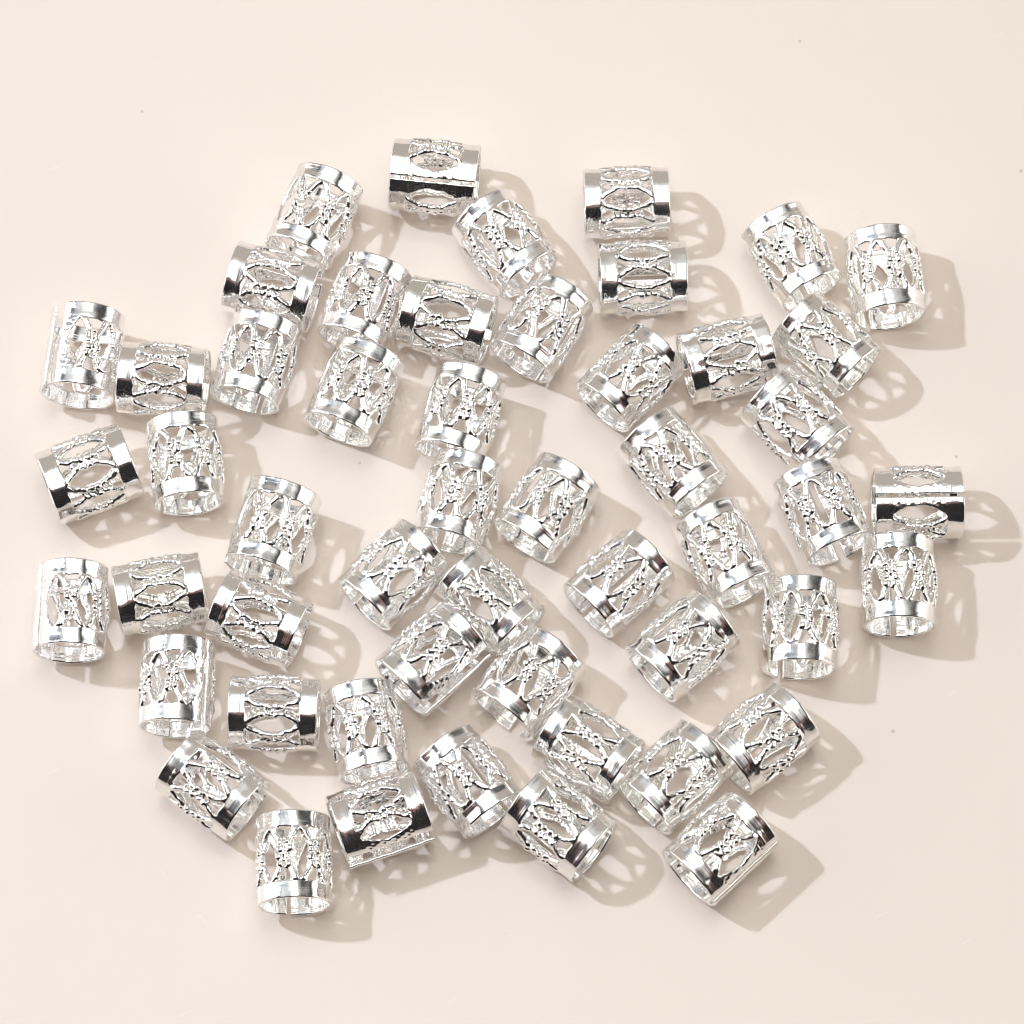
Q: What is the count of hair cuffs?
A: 52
